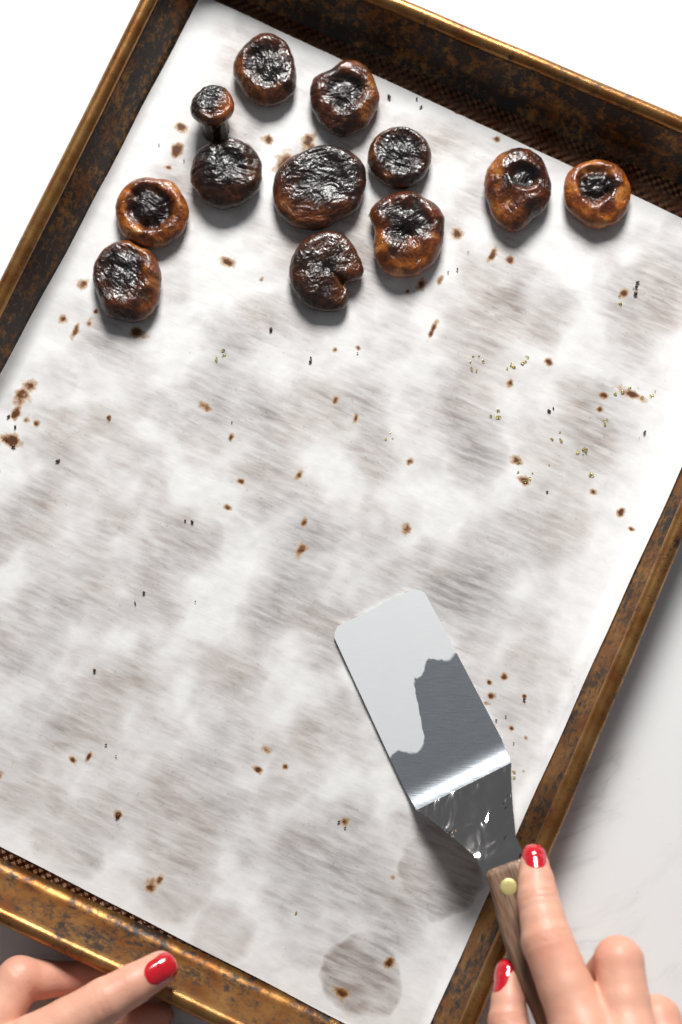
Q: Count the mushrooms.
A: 12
